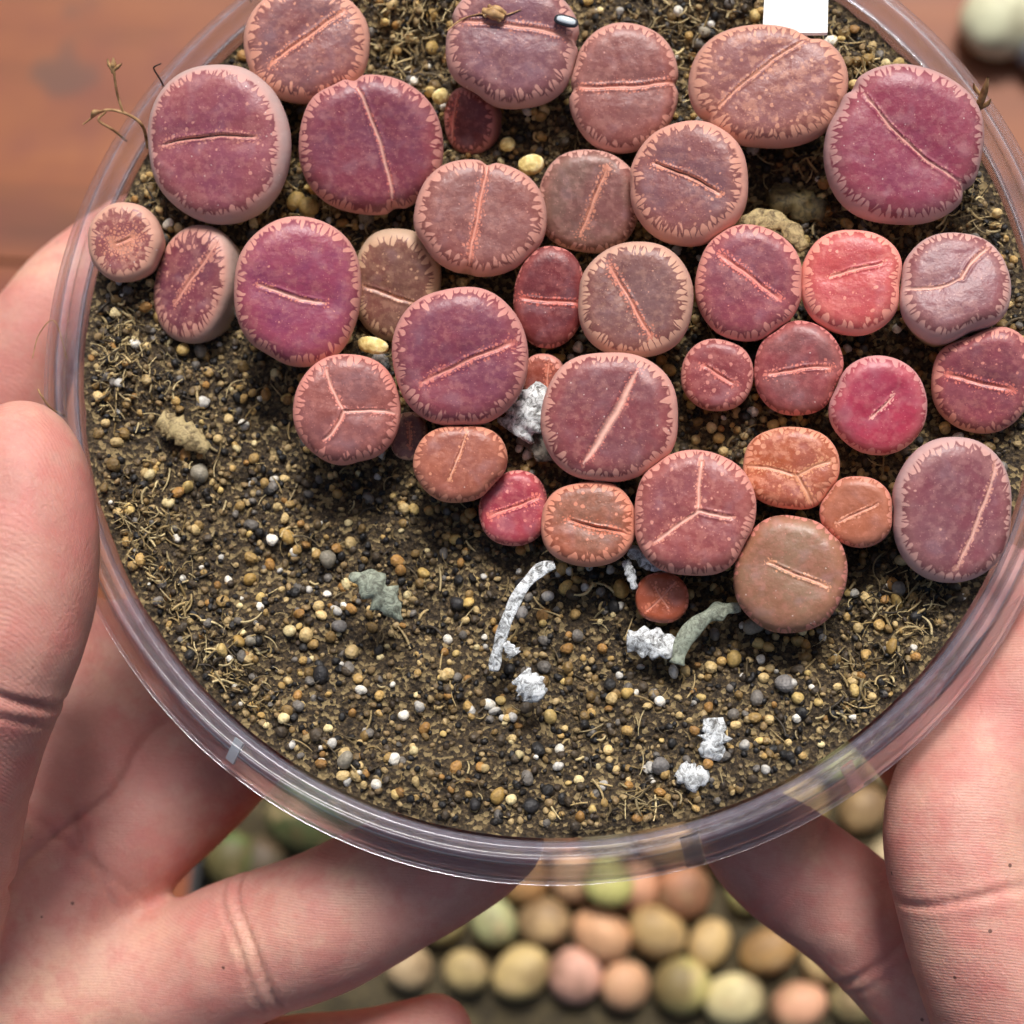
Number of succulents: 38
